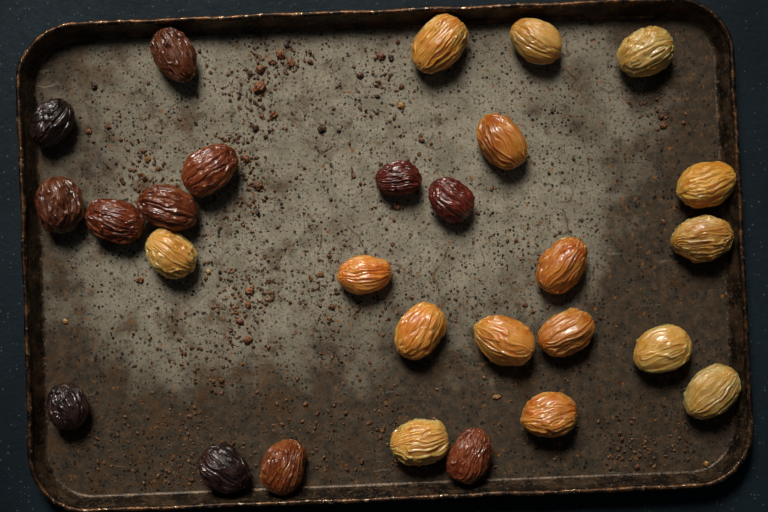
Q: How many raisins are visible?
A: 28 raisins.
